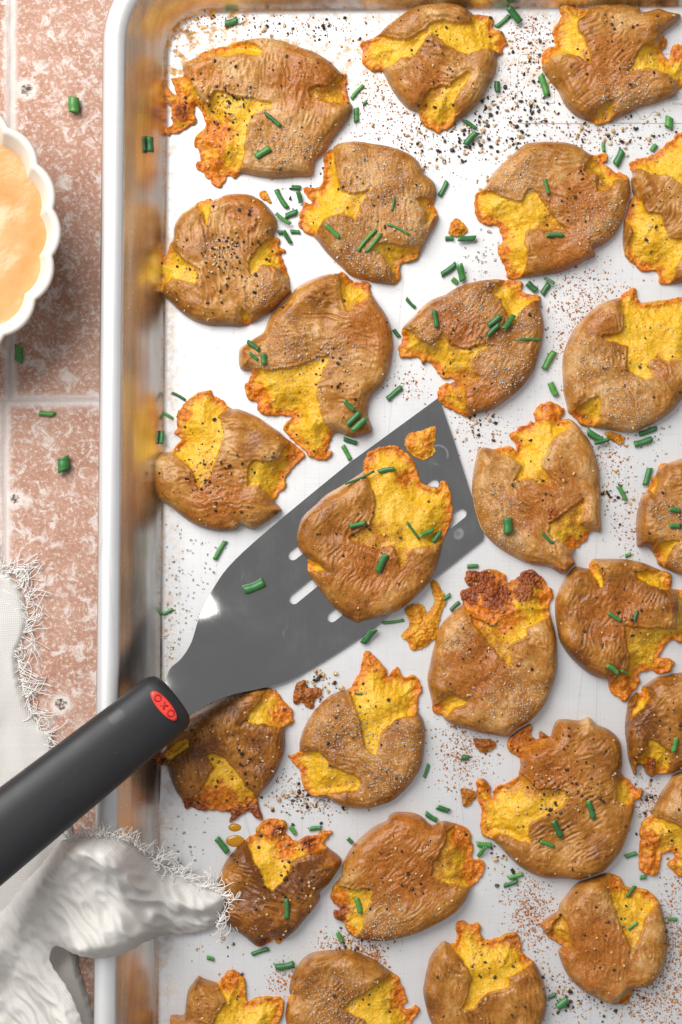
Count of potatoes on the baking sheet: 27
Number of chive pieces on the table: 126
